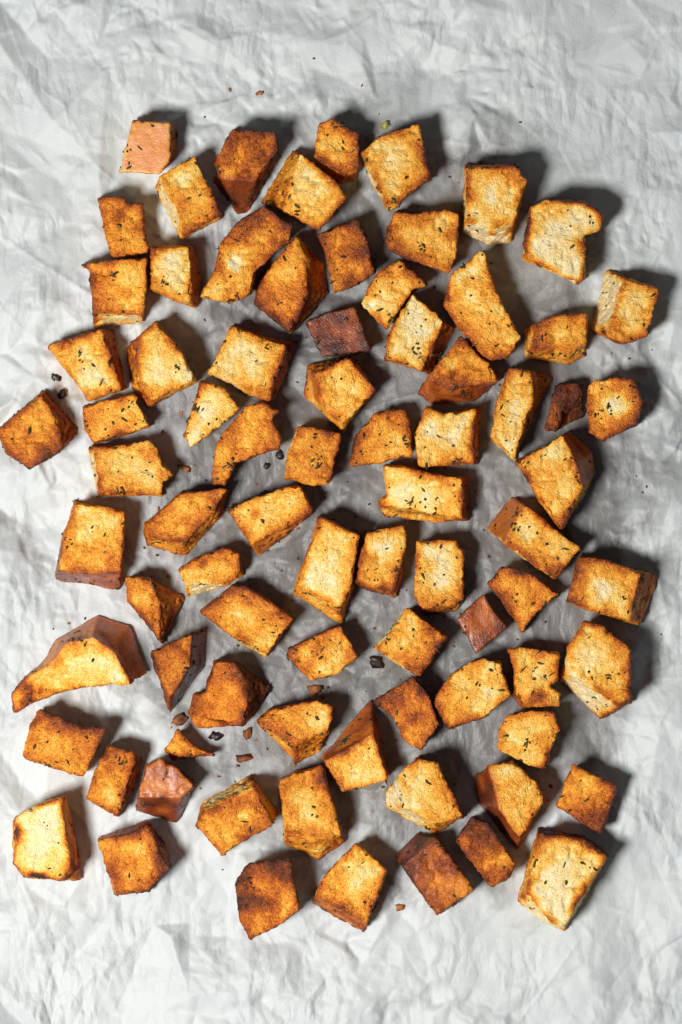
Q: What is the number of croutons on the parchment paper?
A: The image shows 80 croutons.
